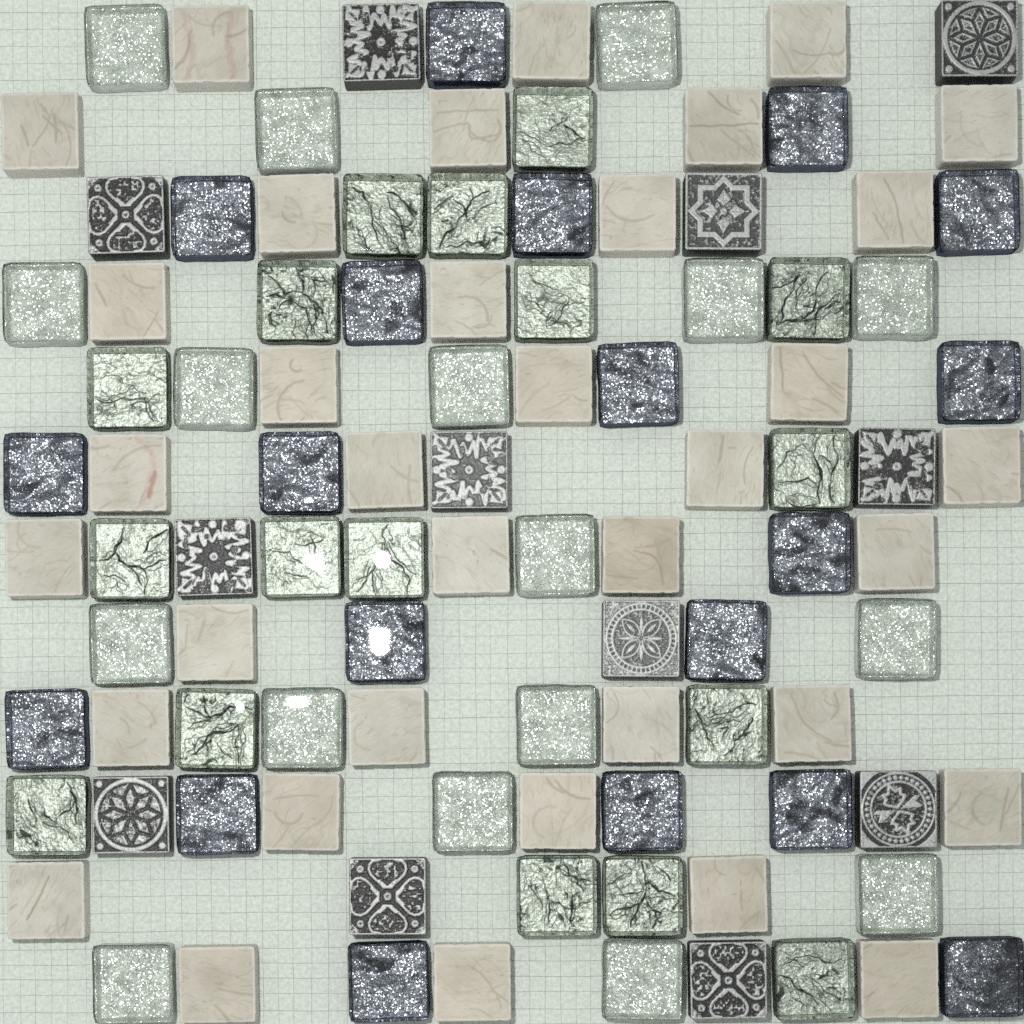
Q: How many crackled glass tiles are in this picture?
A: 17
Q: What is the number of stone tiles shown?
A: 36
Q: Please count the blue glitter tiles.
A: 19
